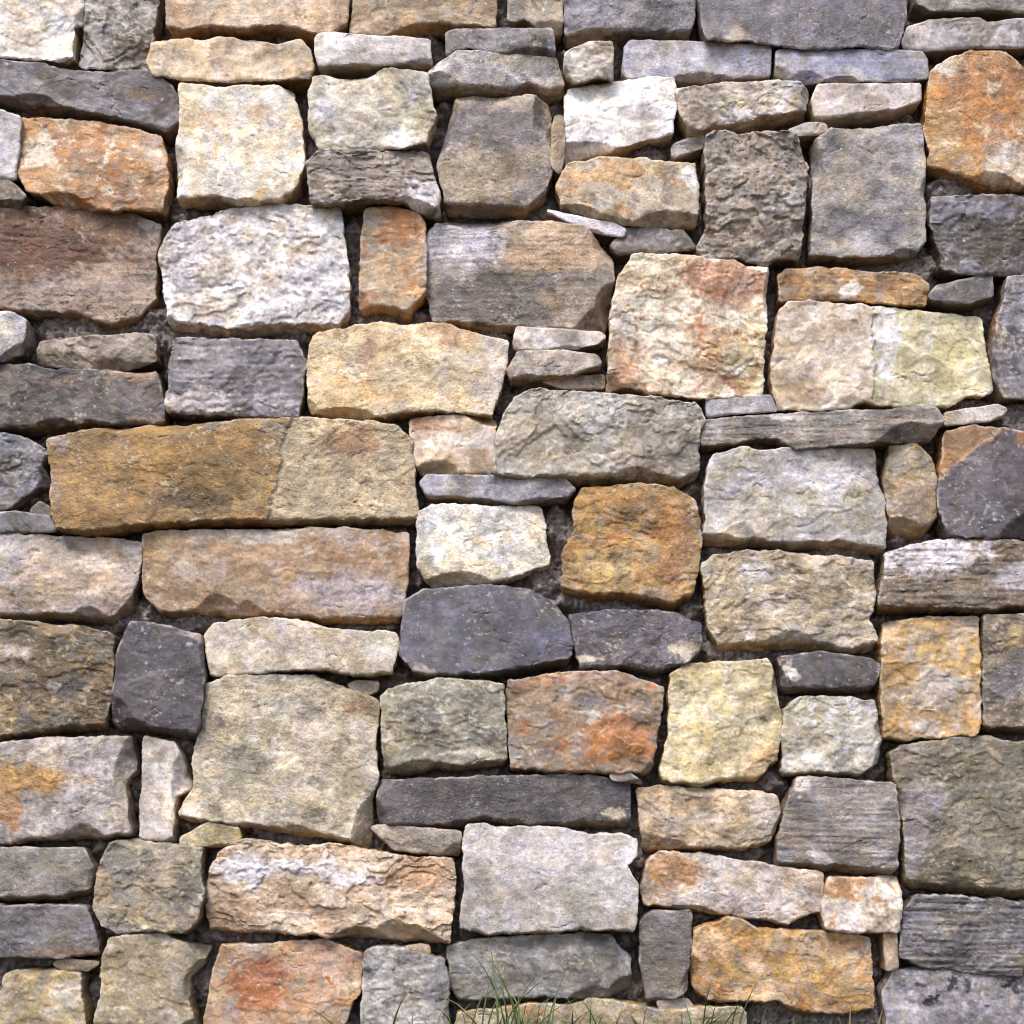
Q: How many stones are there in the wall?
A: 117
